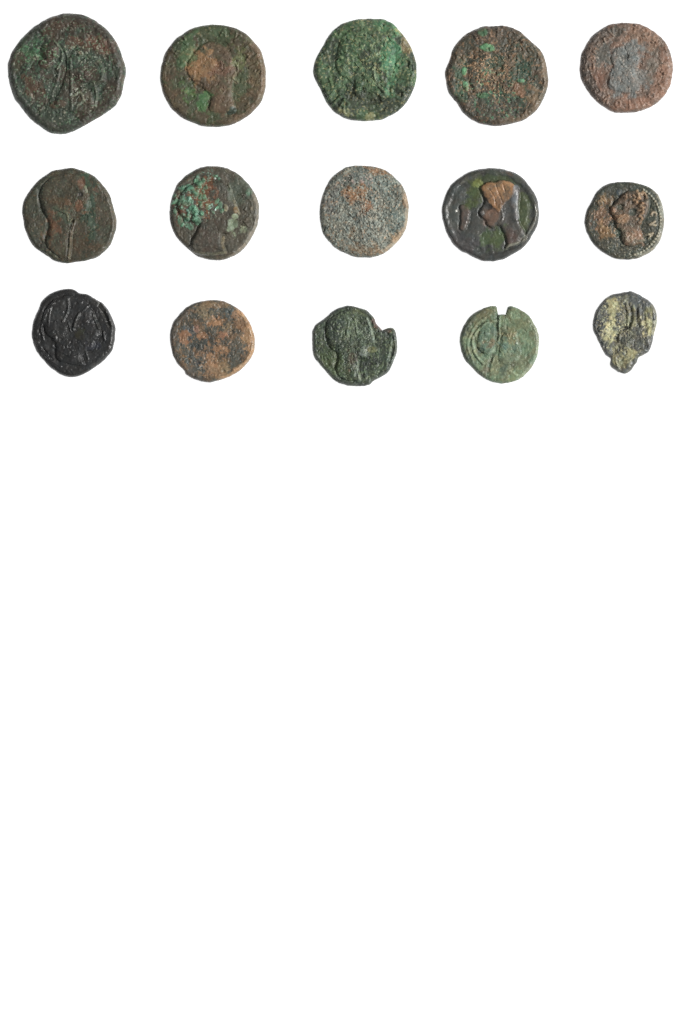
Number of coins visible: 15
